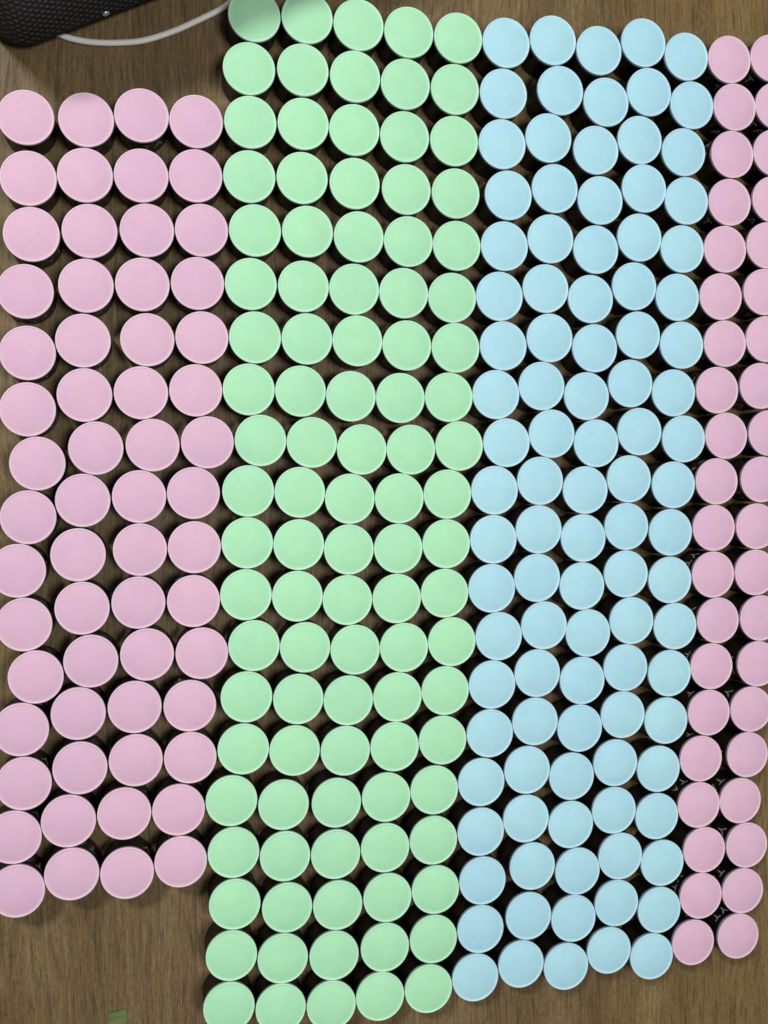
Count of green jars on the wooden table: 100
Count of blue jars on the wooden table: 100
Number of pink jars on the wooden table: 100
